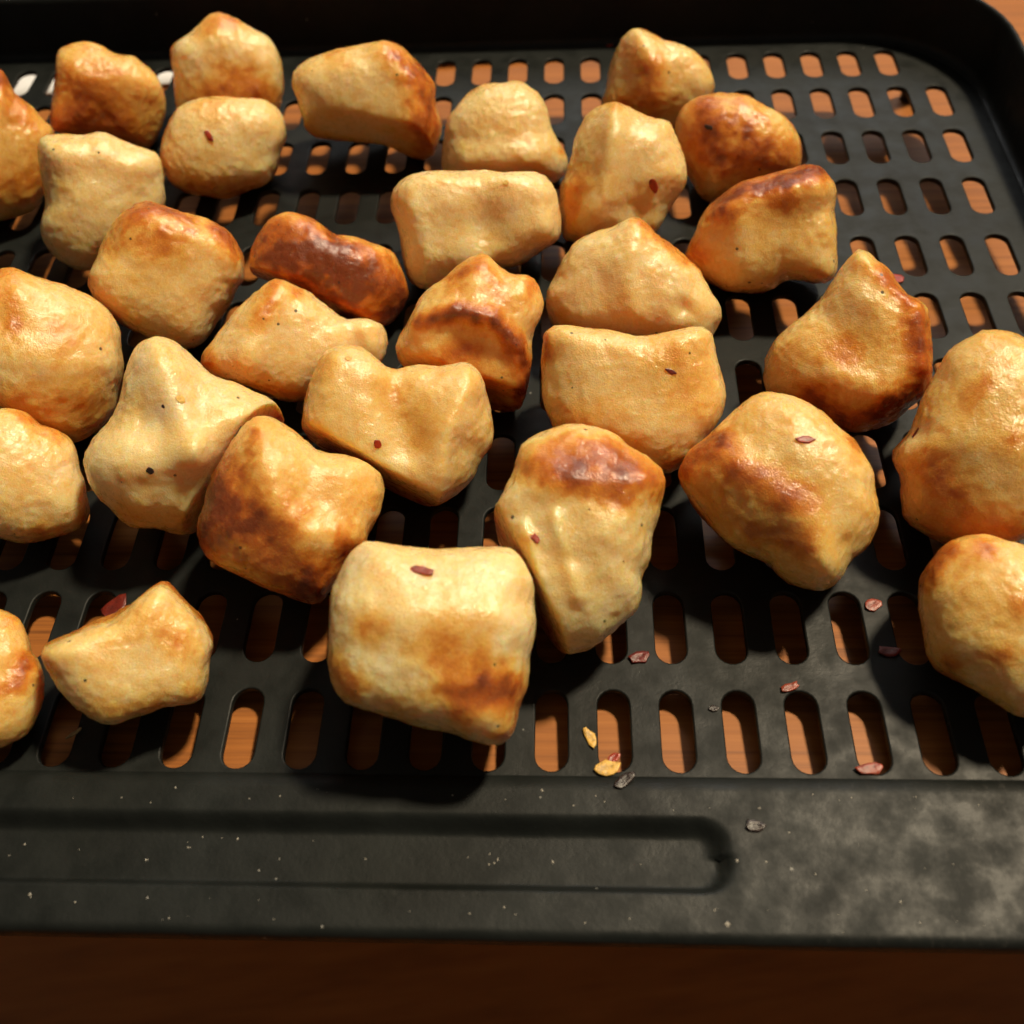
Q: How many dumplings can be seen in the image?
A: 31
